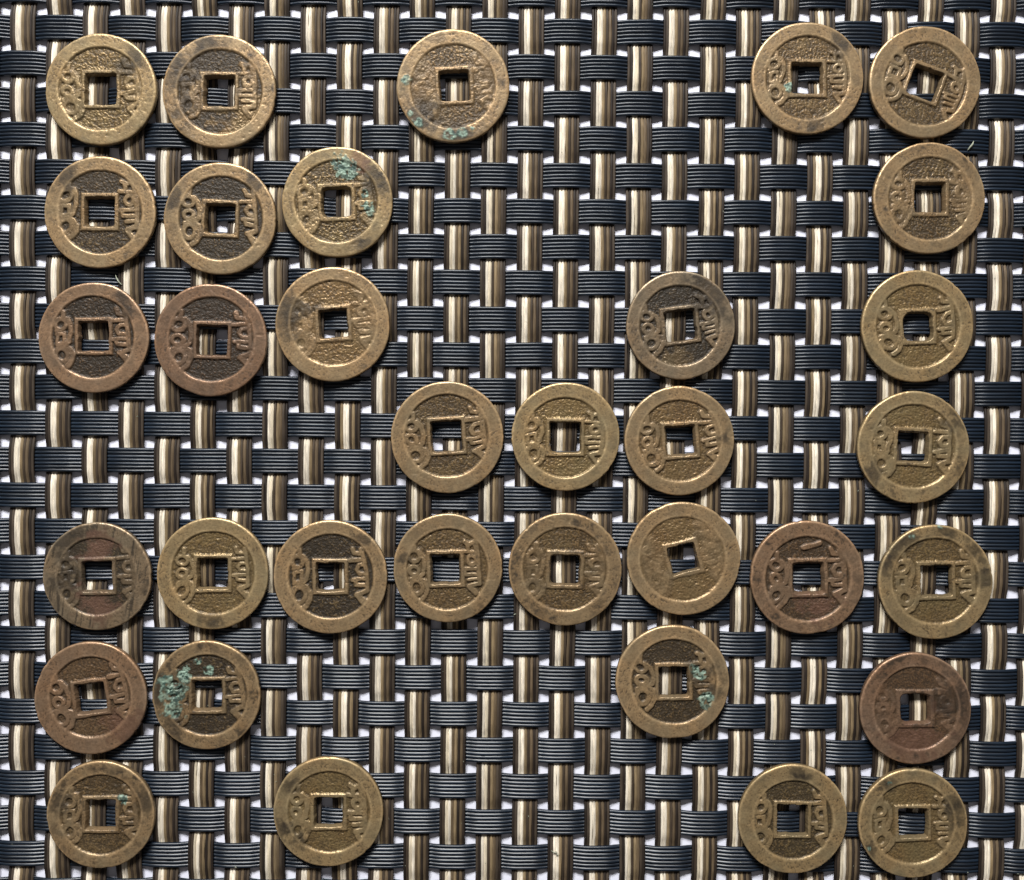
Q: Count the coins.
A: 34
